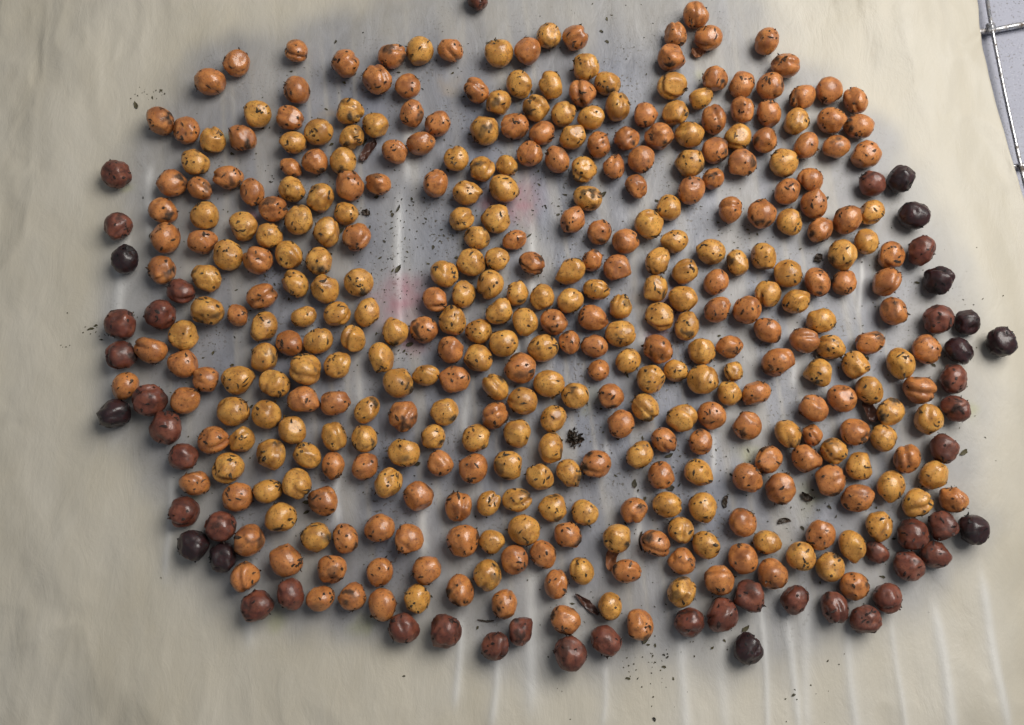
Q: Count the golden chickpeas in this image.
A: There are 187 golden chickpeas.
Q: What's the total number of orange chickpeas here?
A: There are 187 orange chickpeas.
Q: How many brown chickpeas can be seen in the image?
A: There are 38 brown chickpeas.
